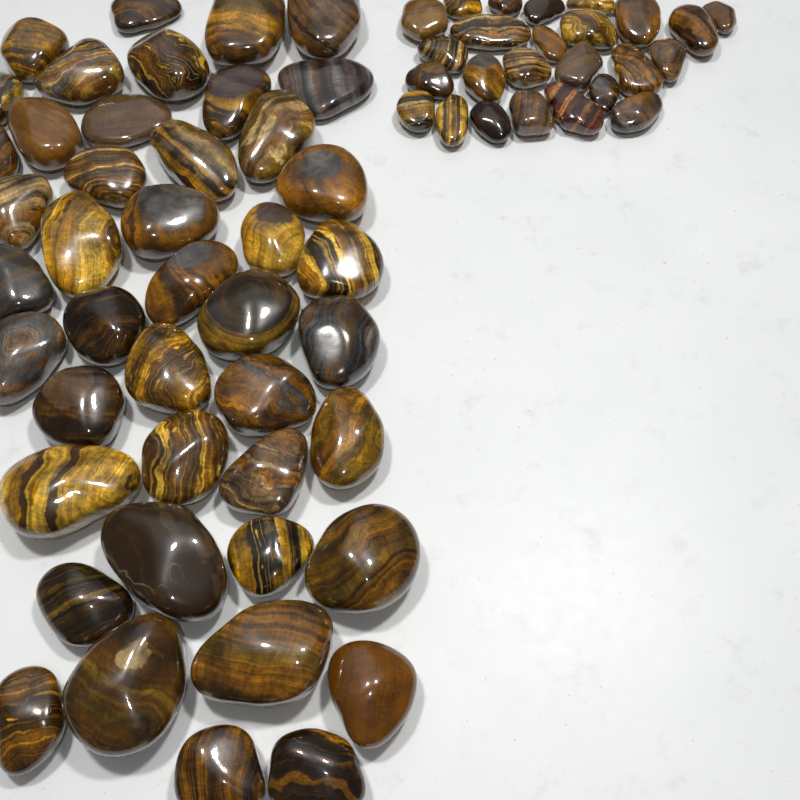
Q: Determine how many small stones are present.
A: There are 25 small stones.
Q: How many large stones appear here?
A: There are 44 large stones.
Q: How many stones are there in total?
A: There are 69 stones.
